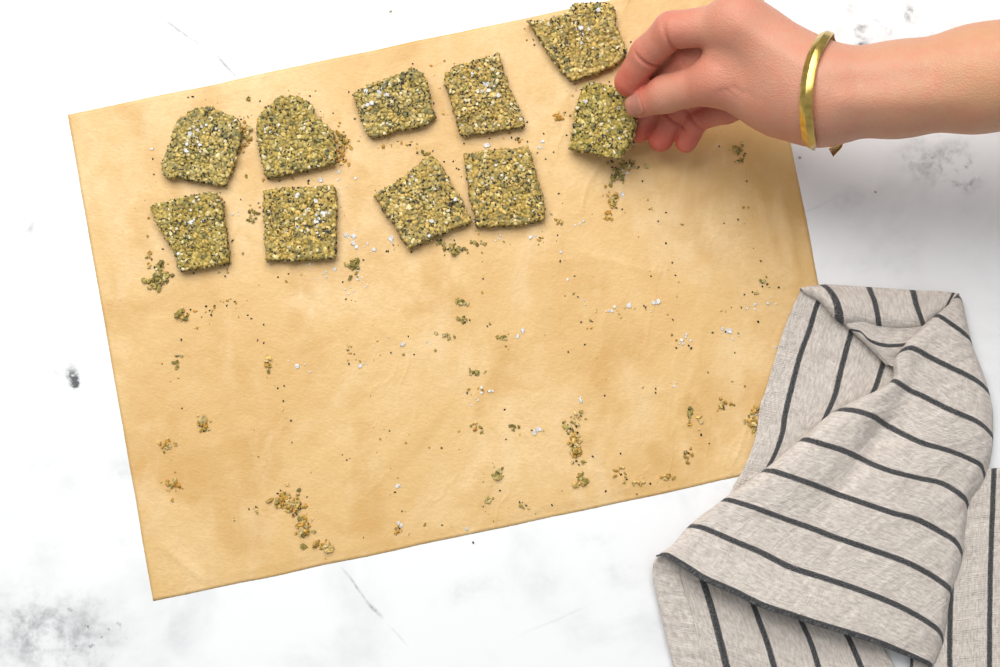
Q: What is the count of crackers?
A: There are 10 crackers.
